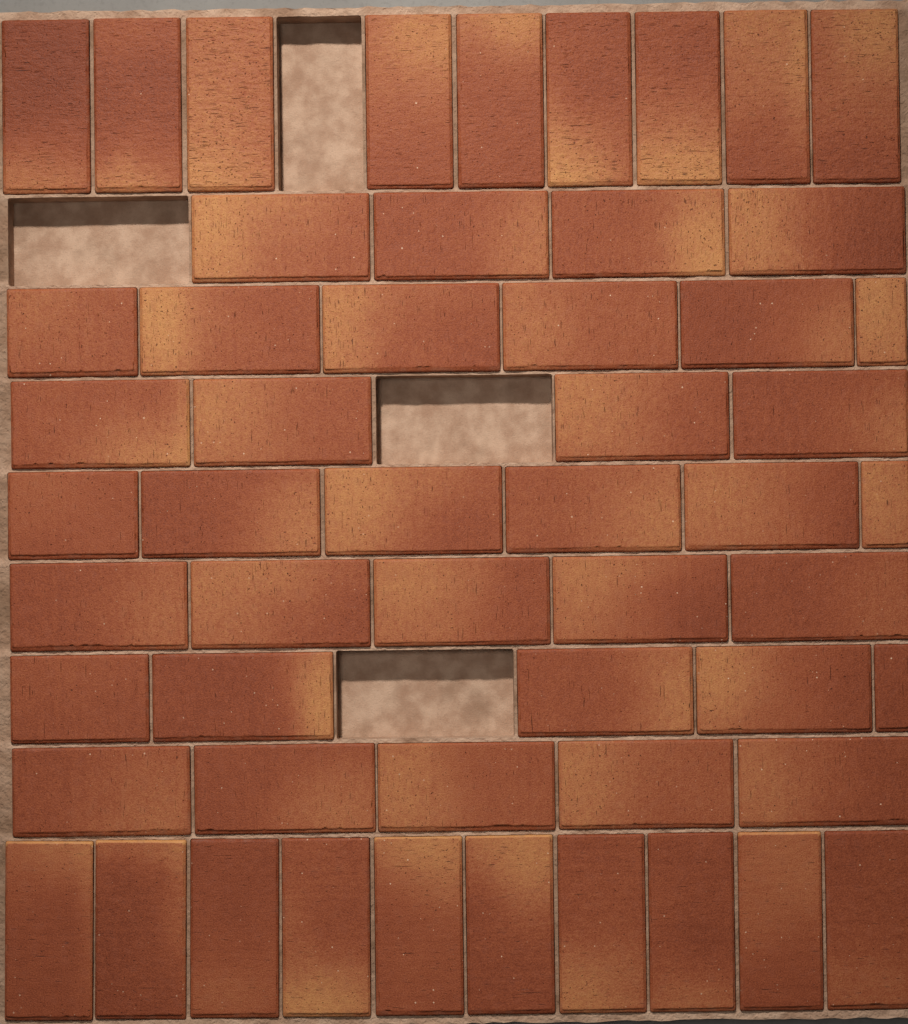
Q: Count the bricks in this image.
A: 54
